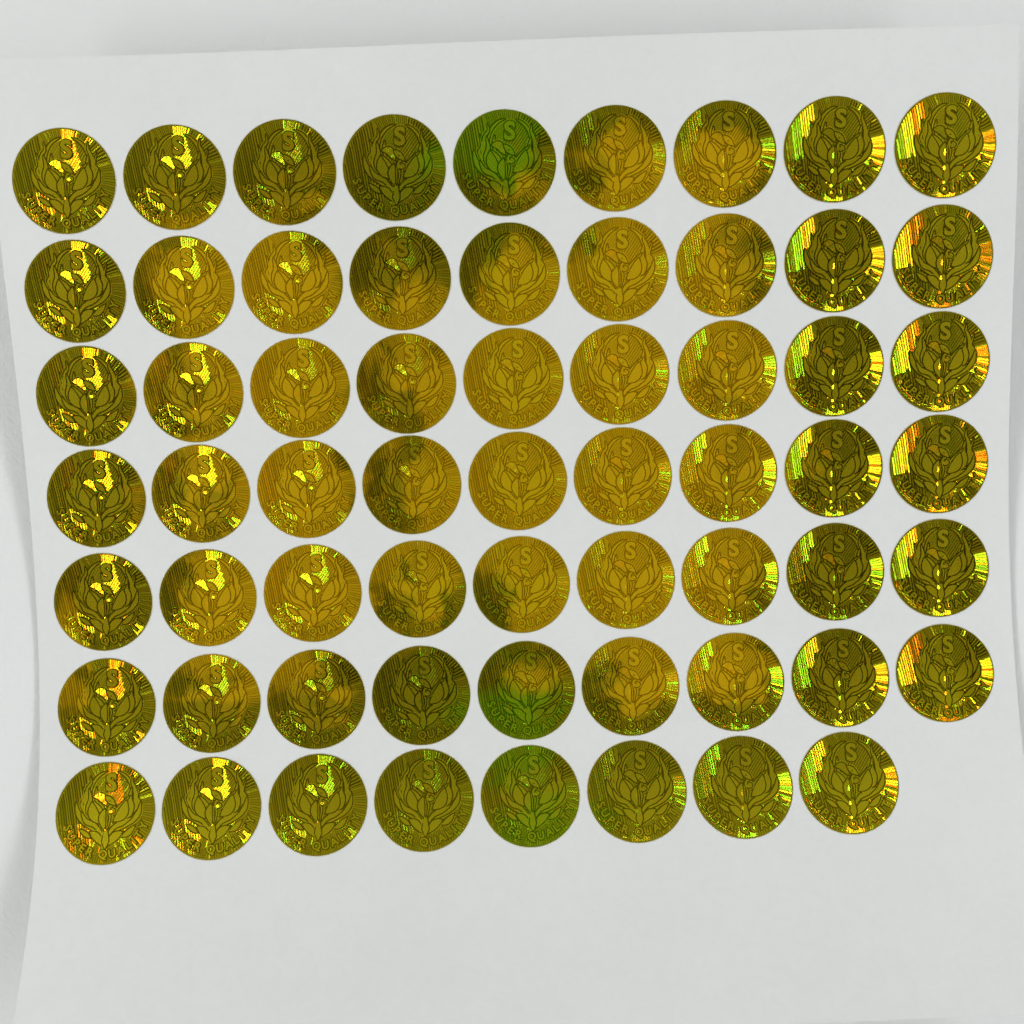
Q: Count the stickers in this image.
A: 62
